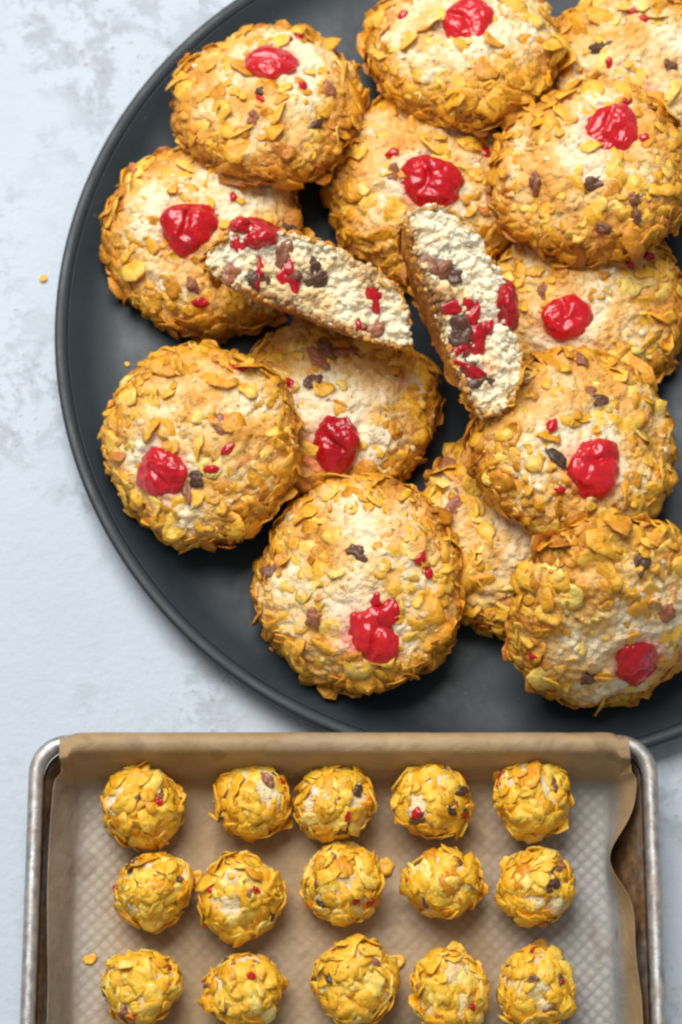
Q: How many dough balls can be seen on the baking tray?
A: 15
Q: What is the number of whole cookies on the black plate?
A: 13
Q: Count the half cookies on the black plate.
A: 2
